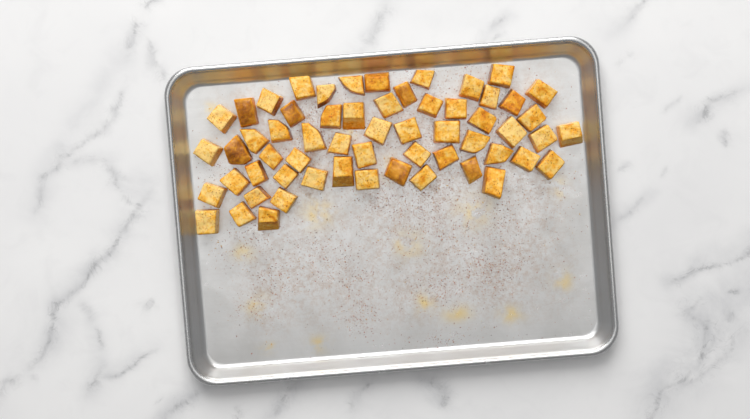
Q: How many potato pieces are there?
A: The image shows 59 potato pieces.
